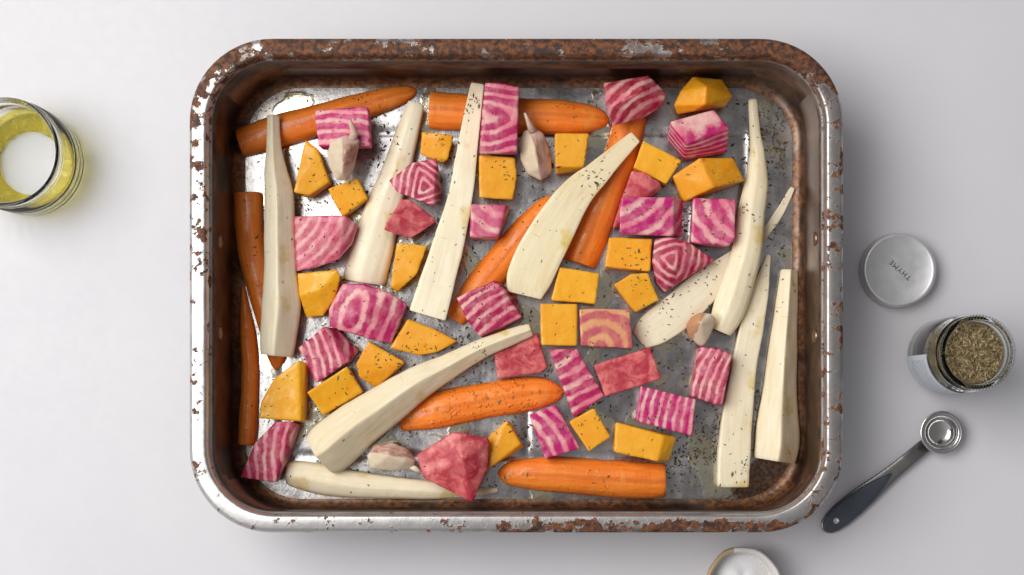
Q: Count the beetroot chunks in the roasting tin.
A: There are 24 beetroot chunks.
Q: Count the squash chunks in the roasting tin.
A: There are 21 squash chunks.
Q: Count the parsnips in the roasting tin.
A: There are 10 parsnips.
